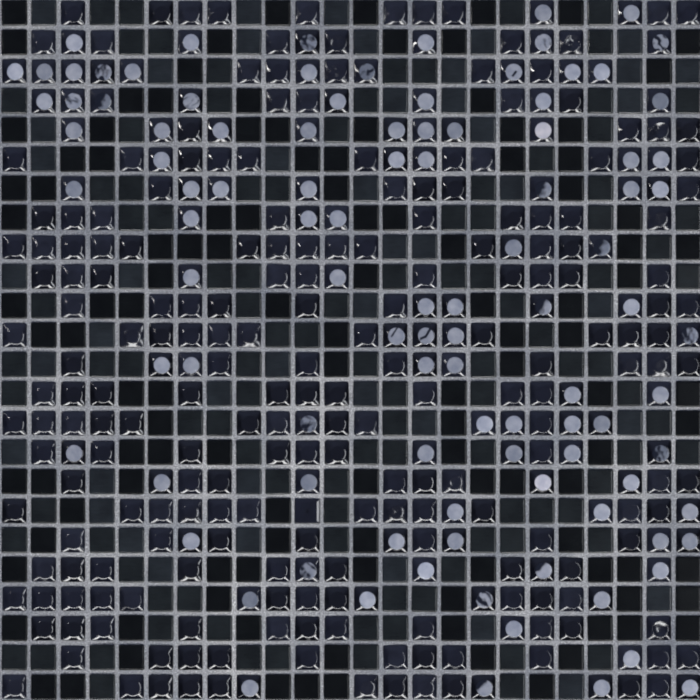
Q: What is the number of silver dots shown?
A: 103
